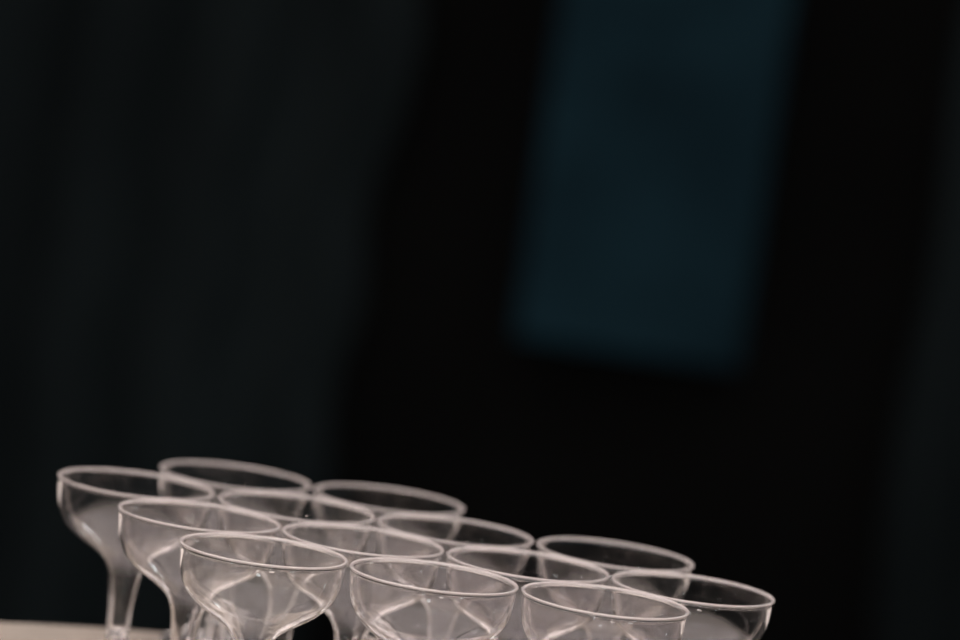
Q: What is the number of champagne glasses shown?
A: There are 13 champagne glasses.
